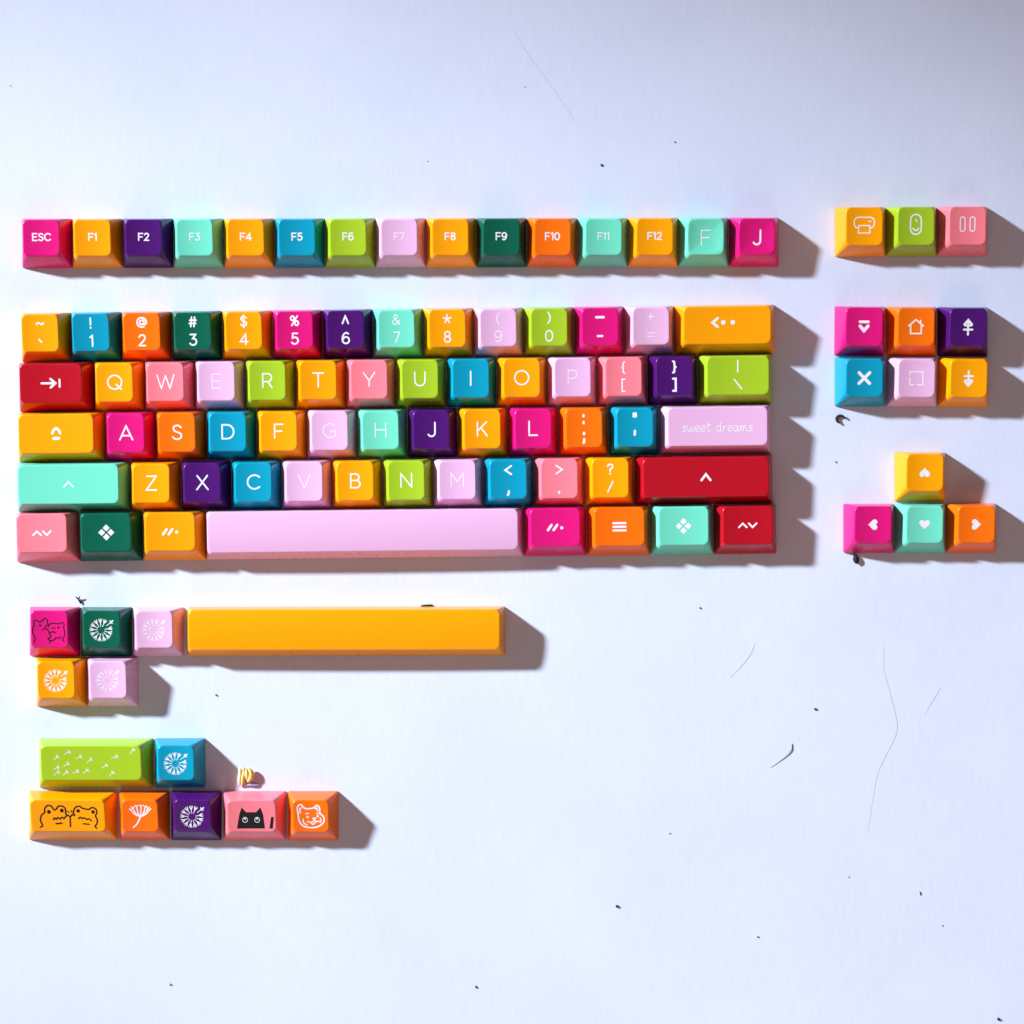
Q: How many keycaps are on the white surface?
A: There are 102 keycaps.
